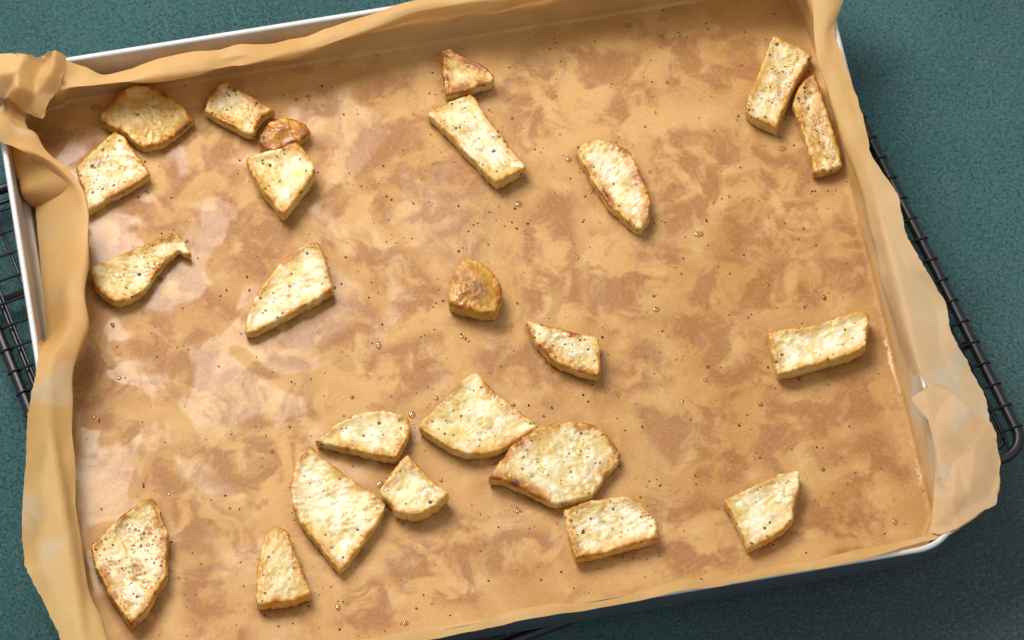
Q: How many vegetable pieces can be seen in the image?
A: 24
